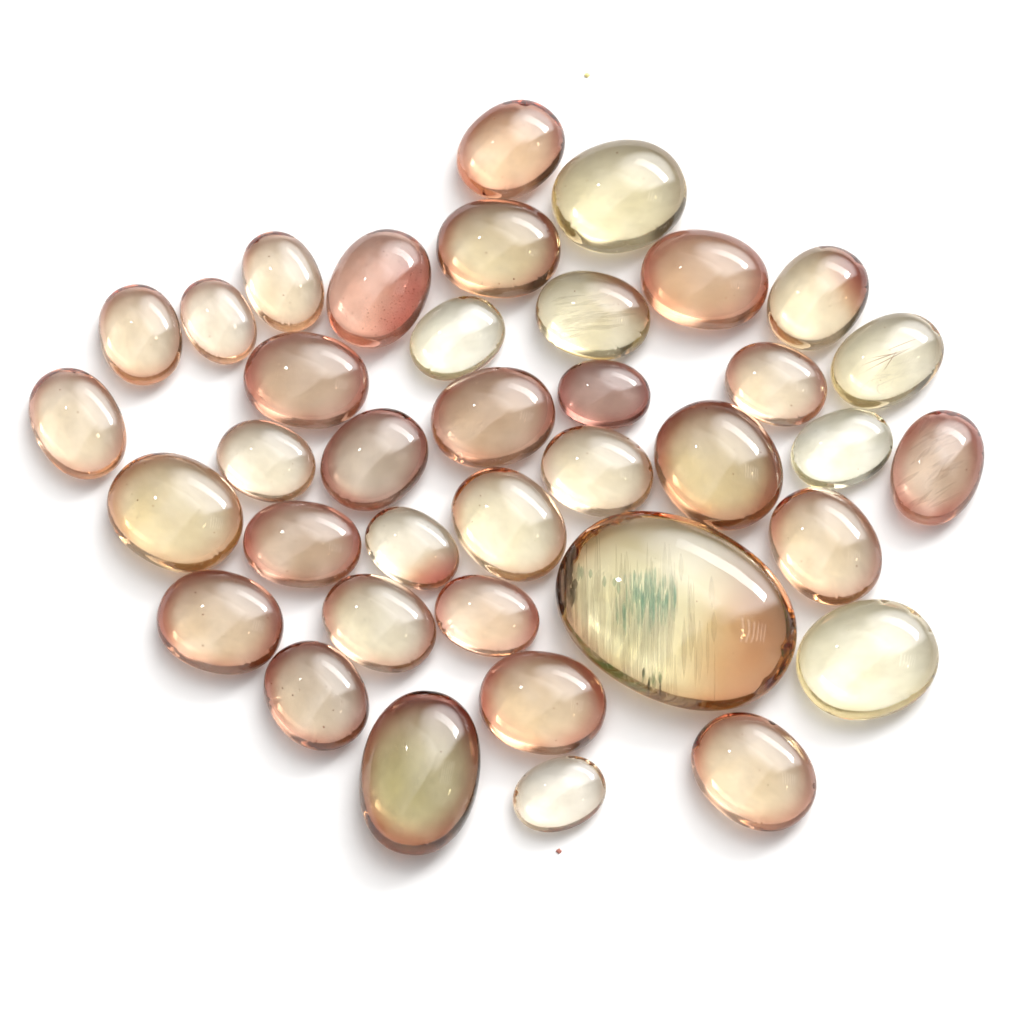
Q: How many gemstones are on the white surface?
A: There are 38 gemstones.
